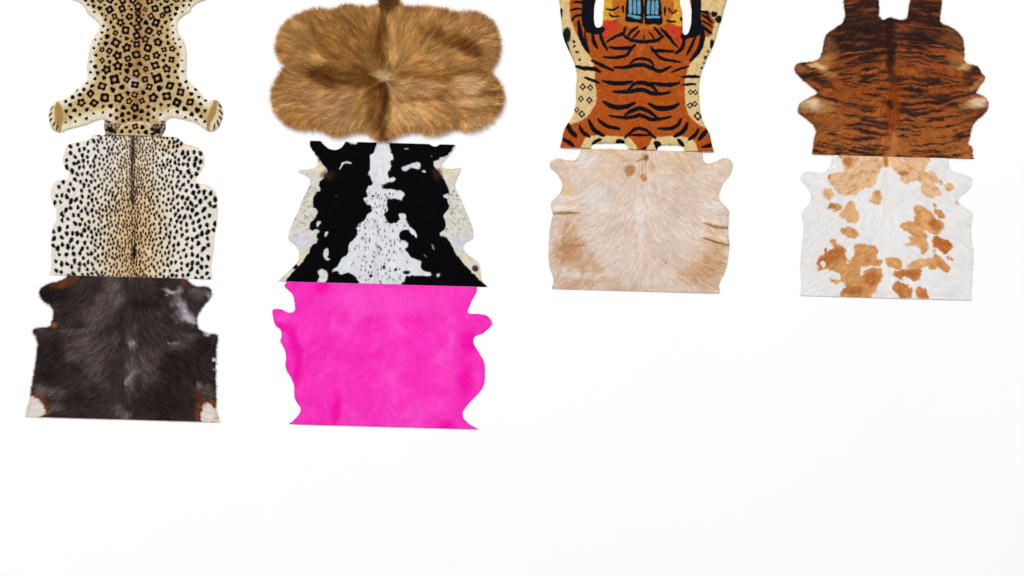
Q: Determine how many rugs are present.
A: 10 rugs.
